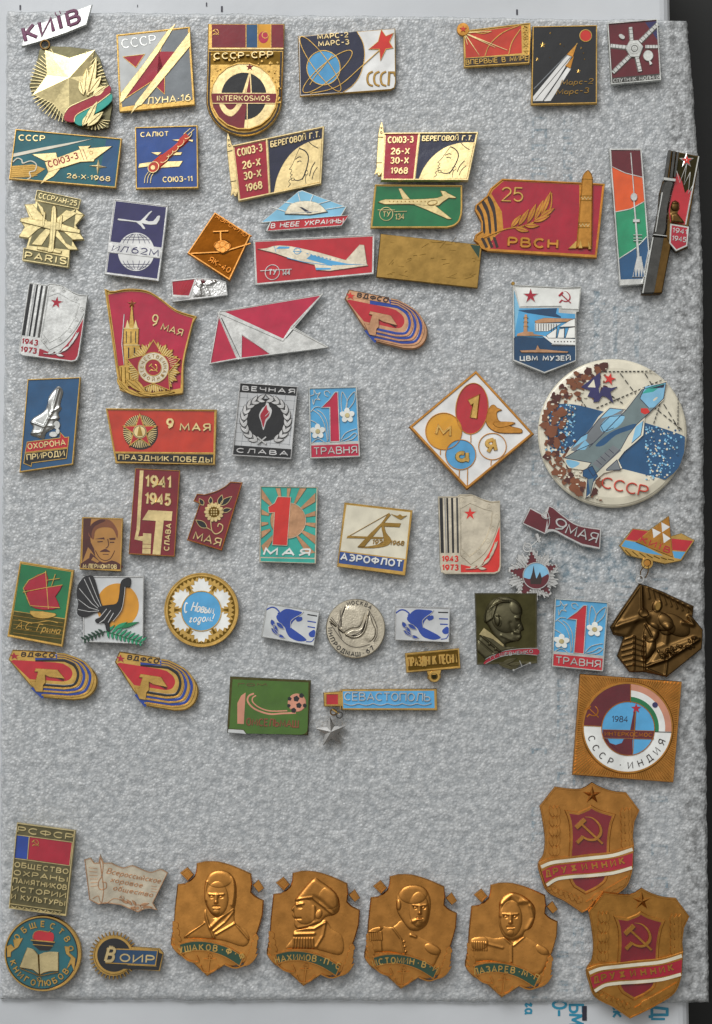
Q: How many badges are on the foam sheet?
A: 65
